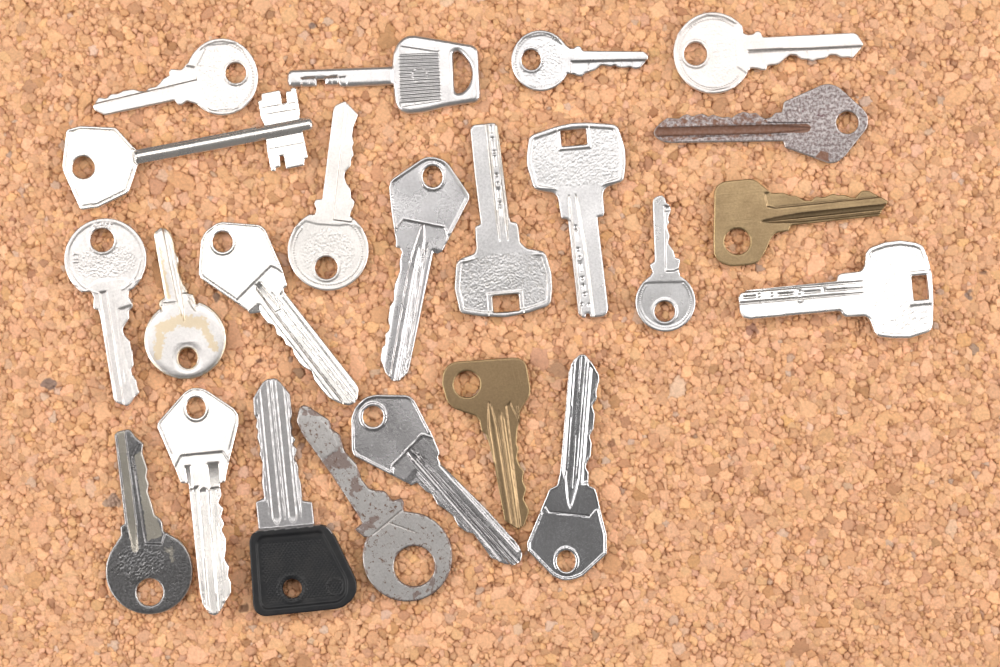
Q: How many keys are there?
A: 23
